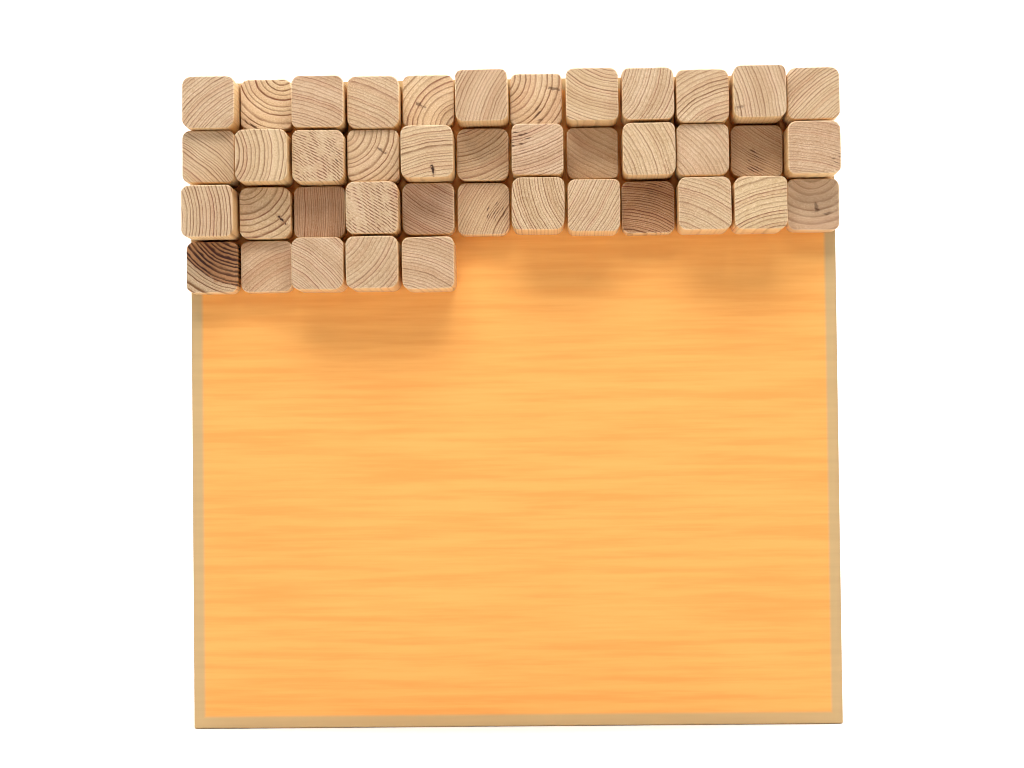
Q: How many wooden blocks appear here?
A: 41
